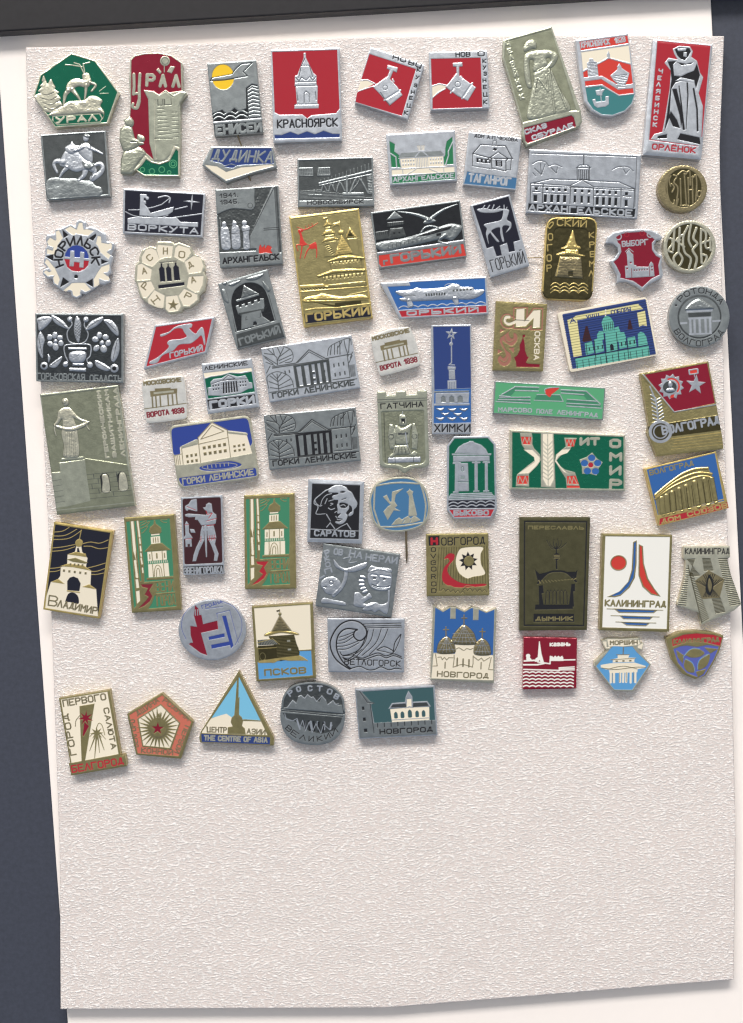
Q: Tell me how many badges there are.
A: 70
